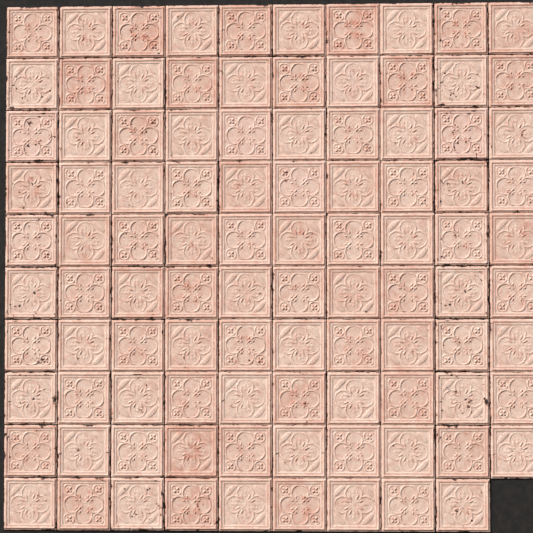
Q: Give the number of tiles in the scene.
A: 99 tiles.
